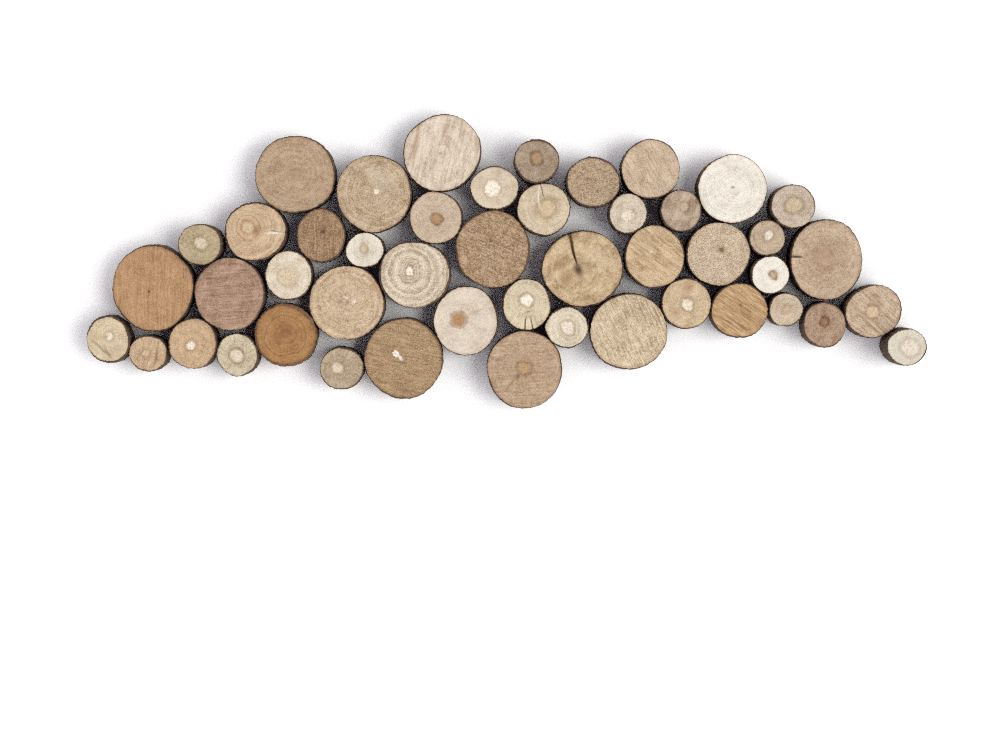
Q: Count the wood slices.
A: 47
